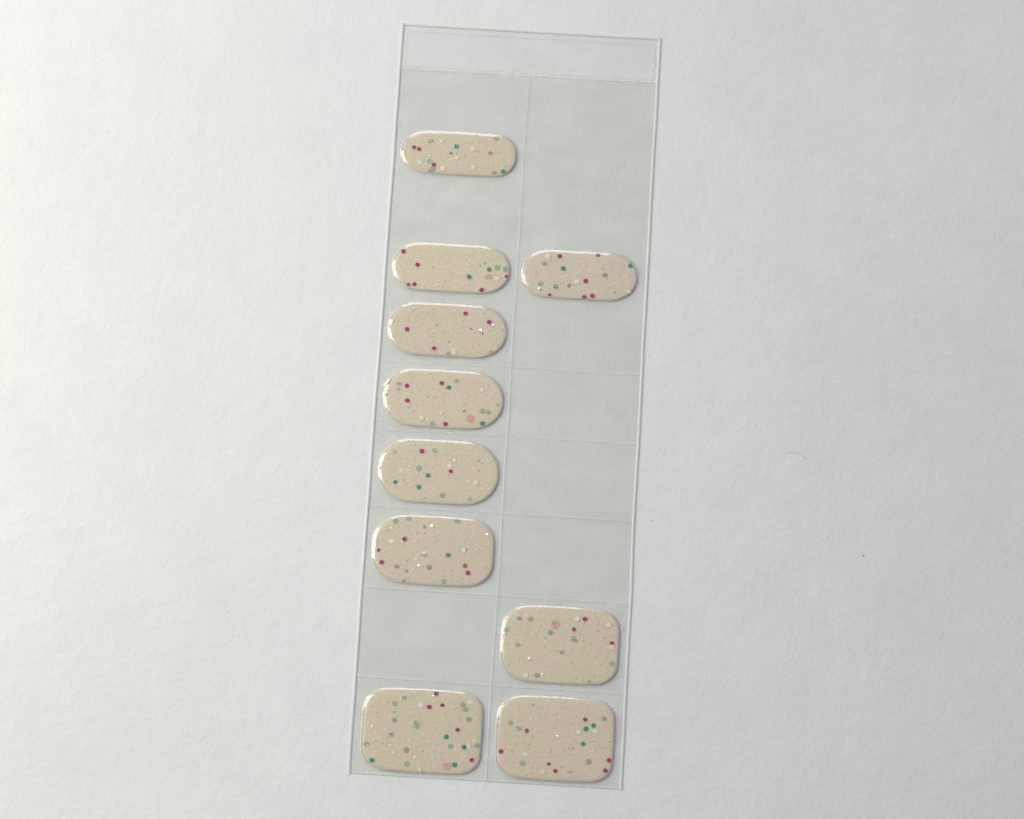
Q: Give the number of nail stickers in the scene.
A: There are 10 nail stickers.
